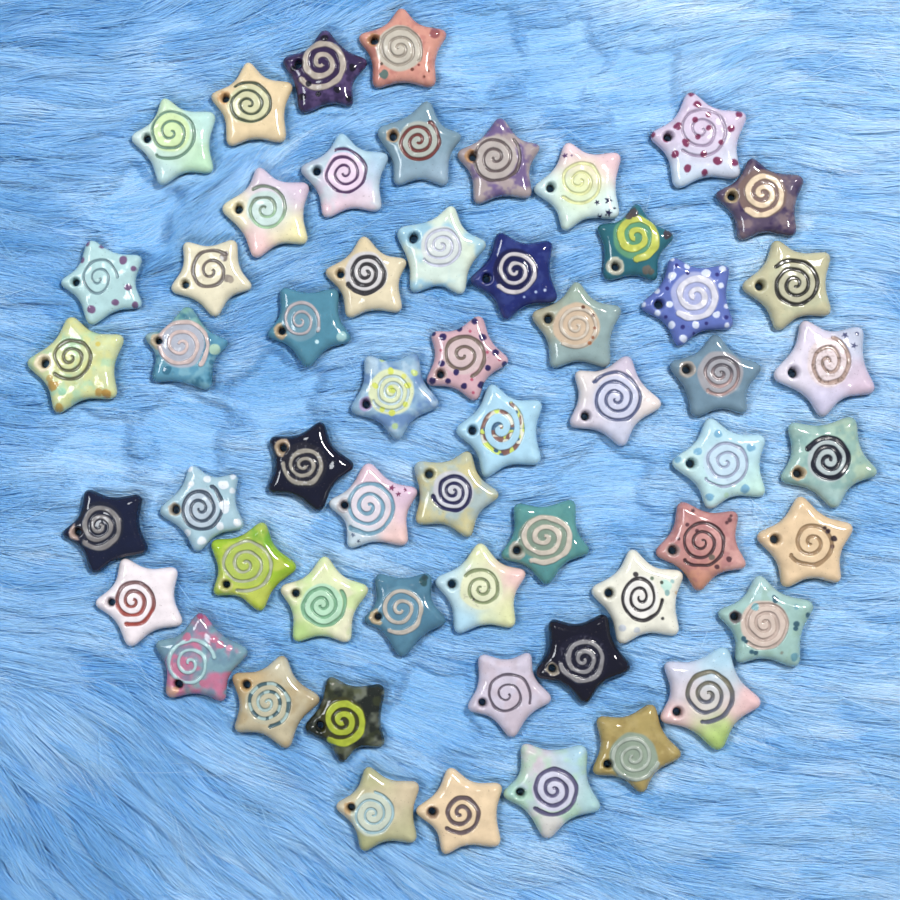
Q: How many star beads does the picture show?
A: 56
